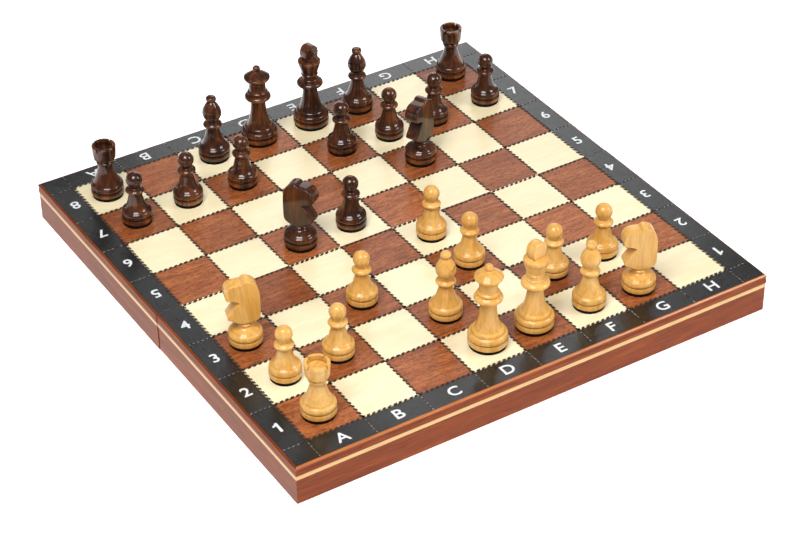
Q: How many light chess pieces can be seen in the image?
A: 14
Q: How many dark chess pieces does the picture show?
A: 16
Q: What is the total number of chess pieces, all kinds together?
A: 30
